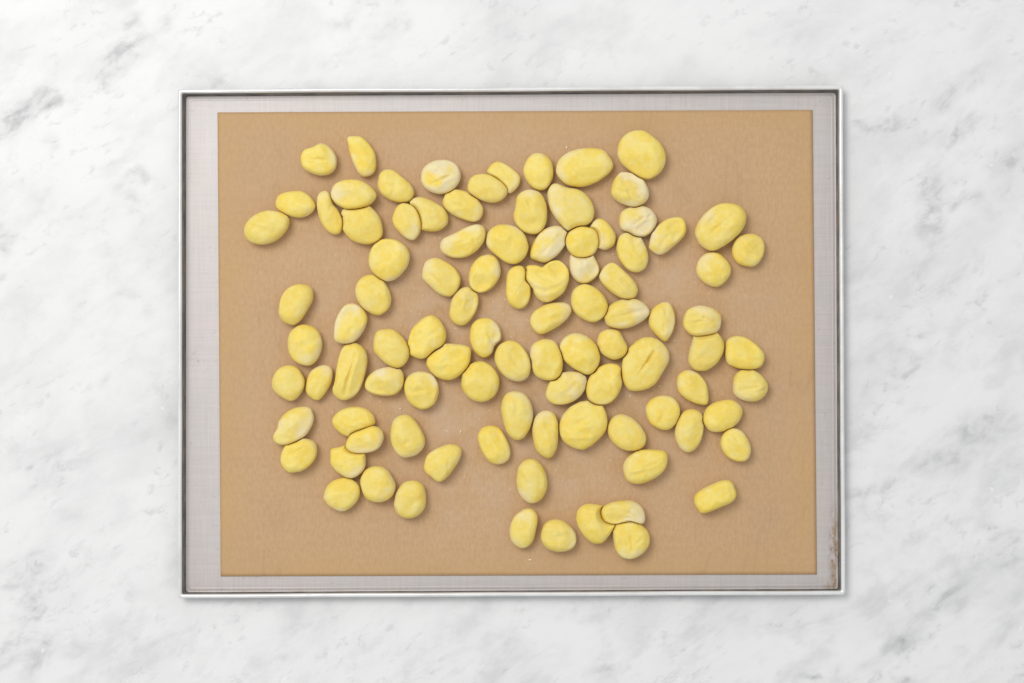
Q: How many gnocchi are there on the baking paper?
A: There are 96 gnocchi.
